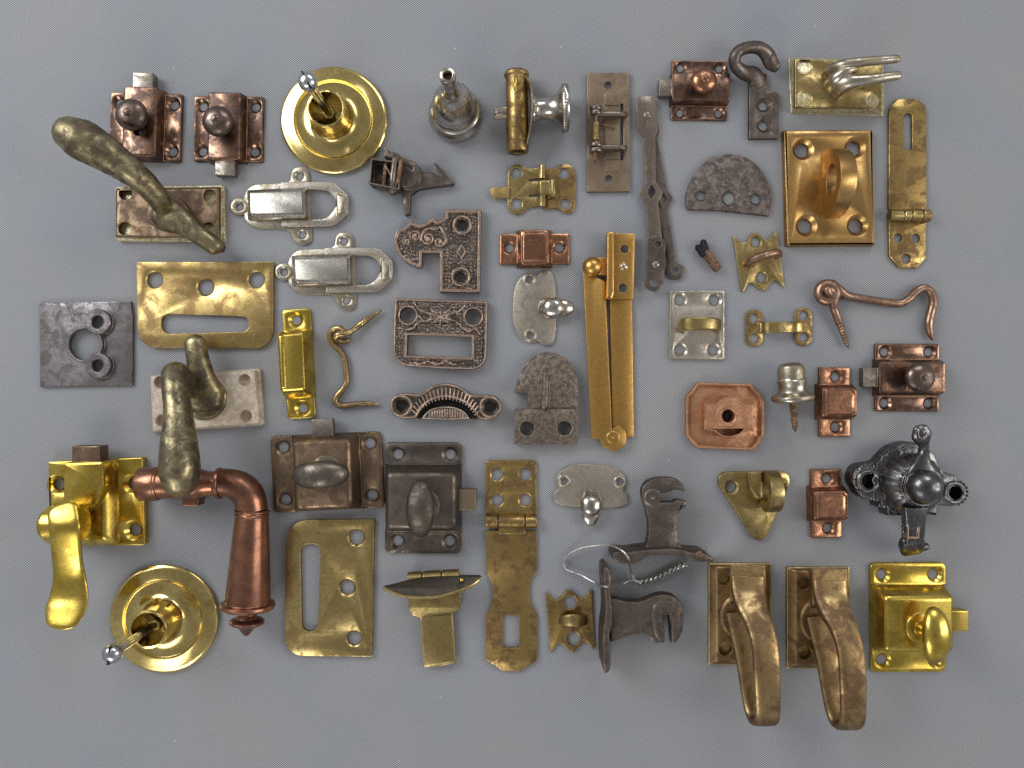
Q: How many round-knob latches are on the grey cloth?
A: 4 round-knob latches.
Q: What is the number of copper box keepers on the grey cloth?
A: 3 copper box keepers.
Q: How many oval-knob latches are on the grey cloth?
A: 3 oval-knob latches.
